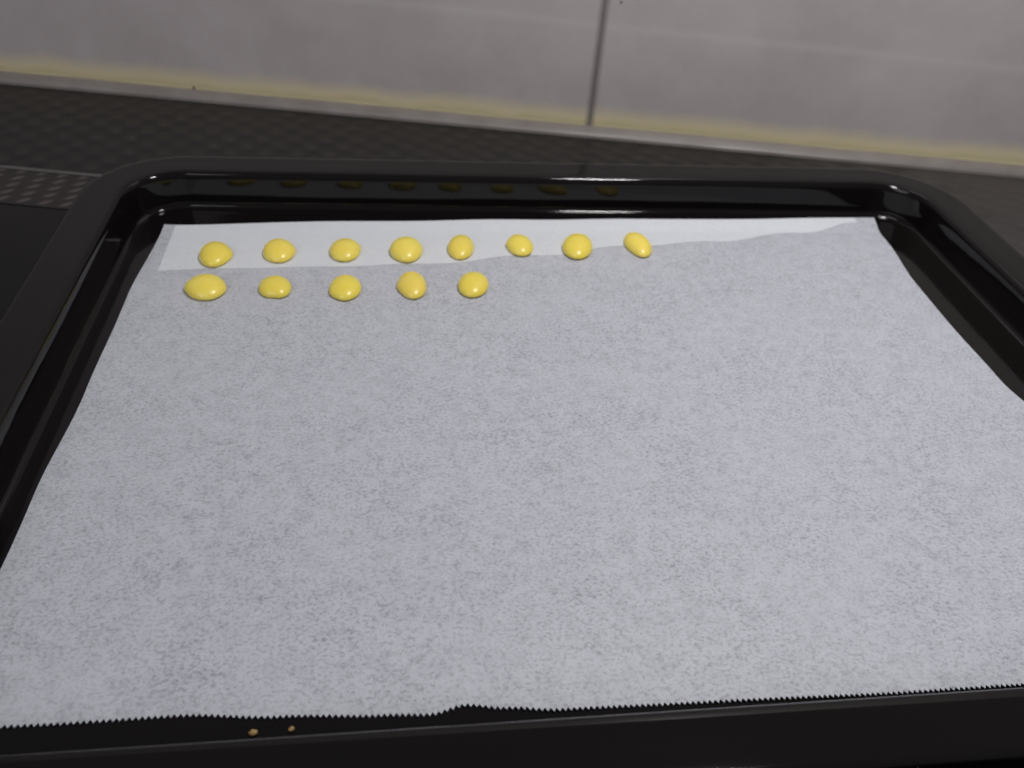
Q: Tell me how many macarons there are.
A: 13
